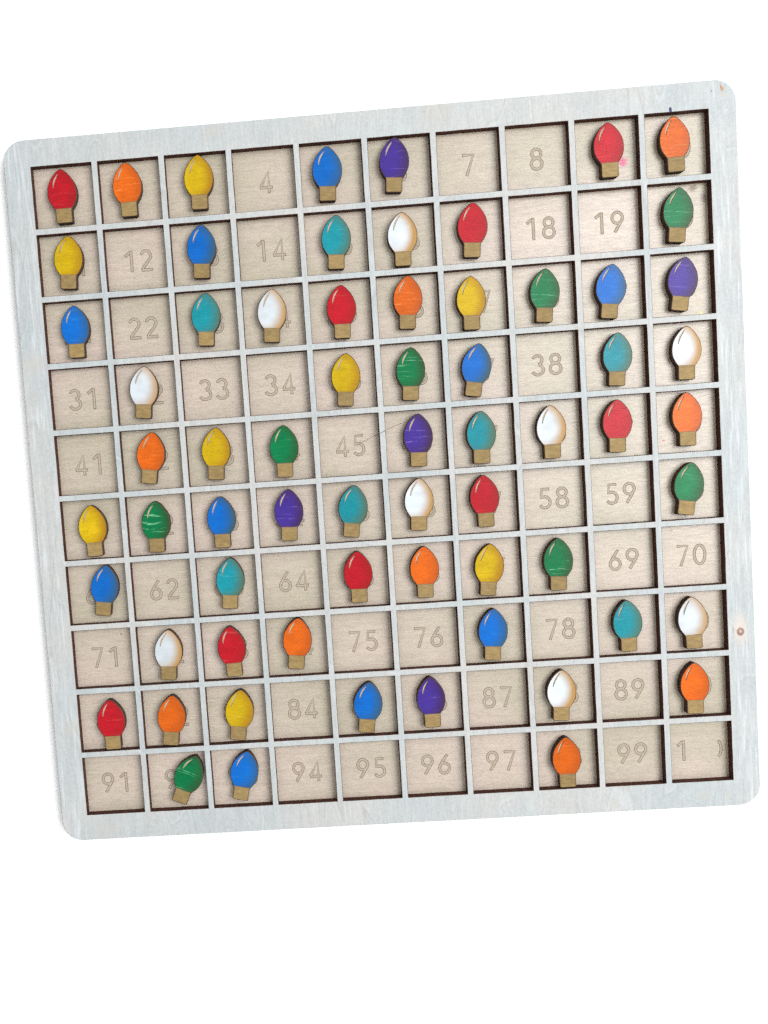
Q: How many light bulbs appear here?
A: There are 66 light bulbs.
